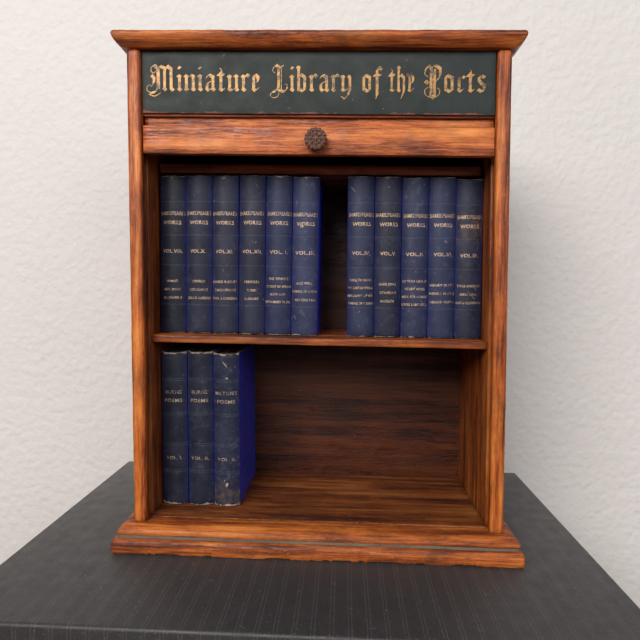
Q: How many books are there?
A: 14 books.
